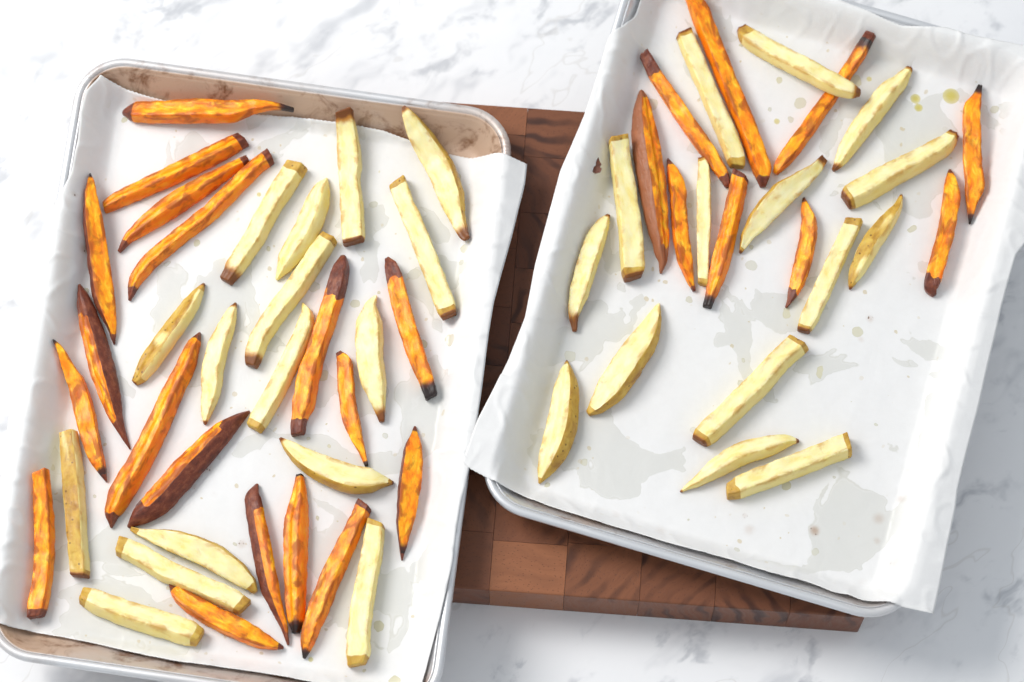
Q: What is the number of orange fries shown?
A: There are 27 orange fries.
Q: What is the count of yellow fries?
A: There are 31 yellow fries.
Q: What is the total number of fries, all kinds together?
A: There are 58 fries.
